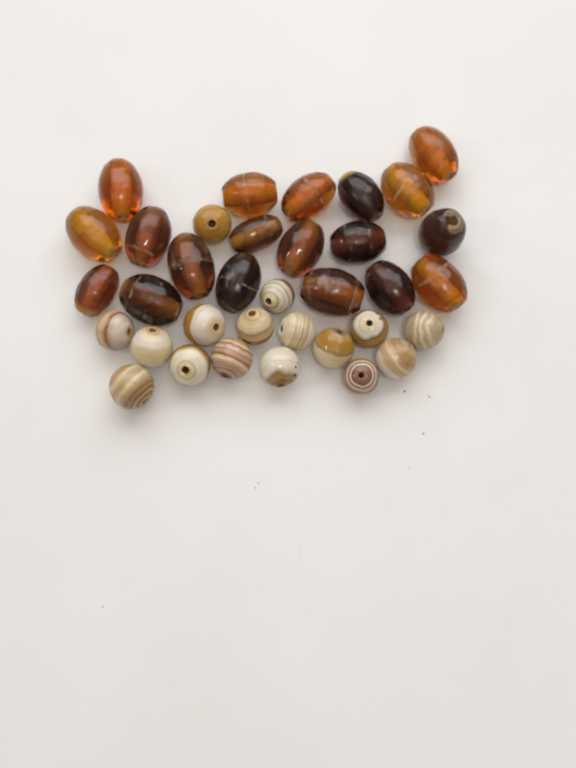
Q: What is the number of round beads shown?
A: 16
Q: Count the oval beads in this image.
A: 19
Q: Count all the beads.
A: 35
